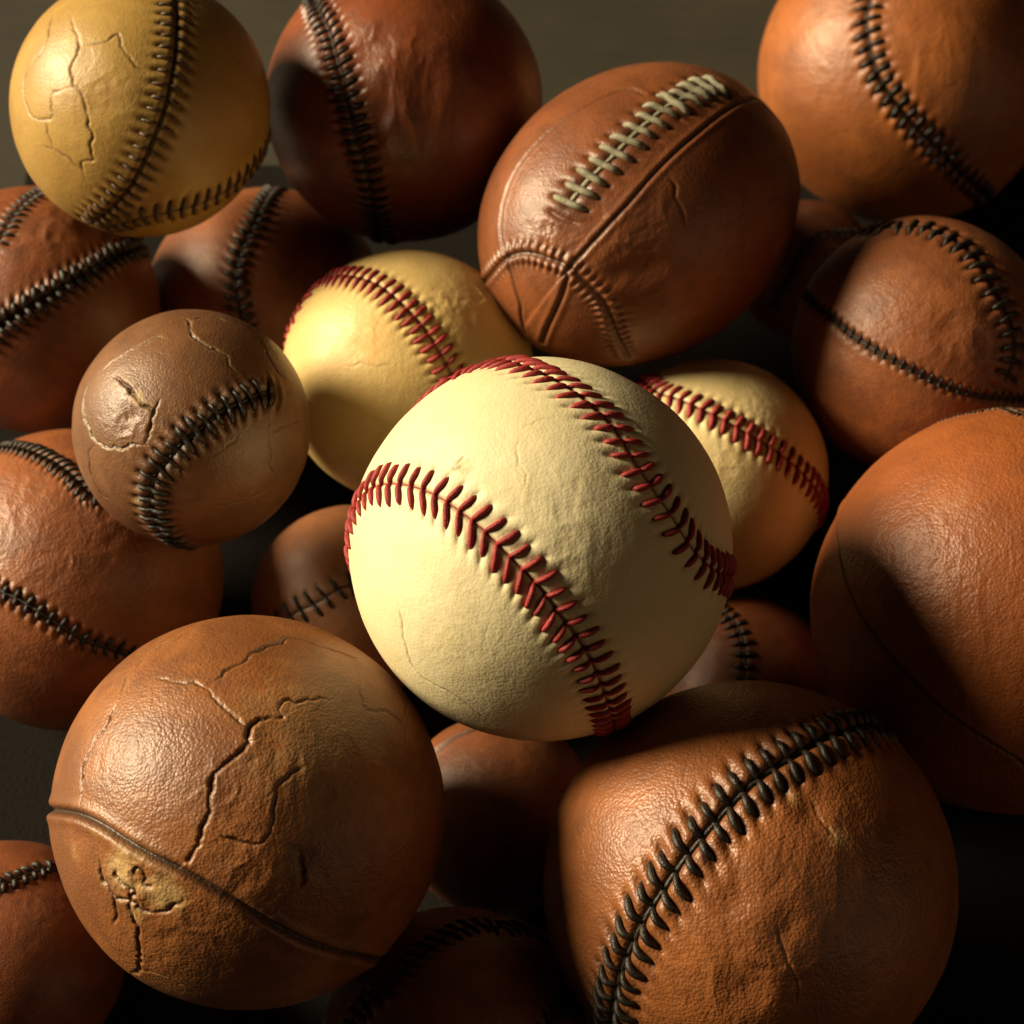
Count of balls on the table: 21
